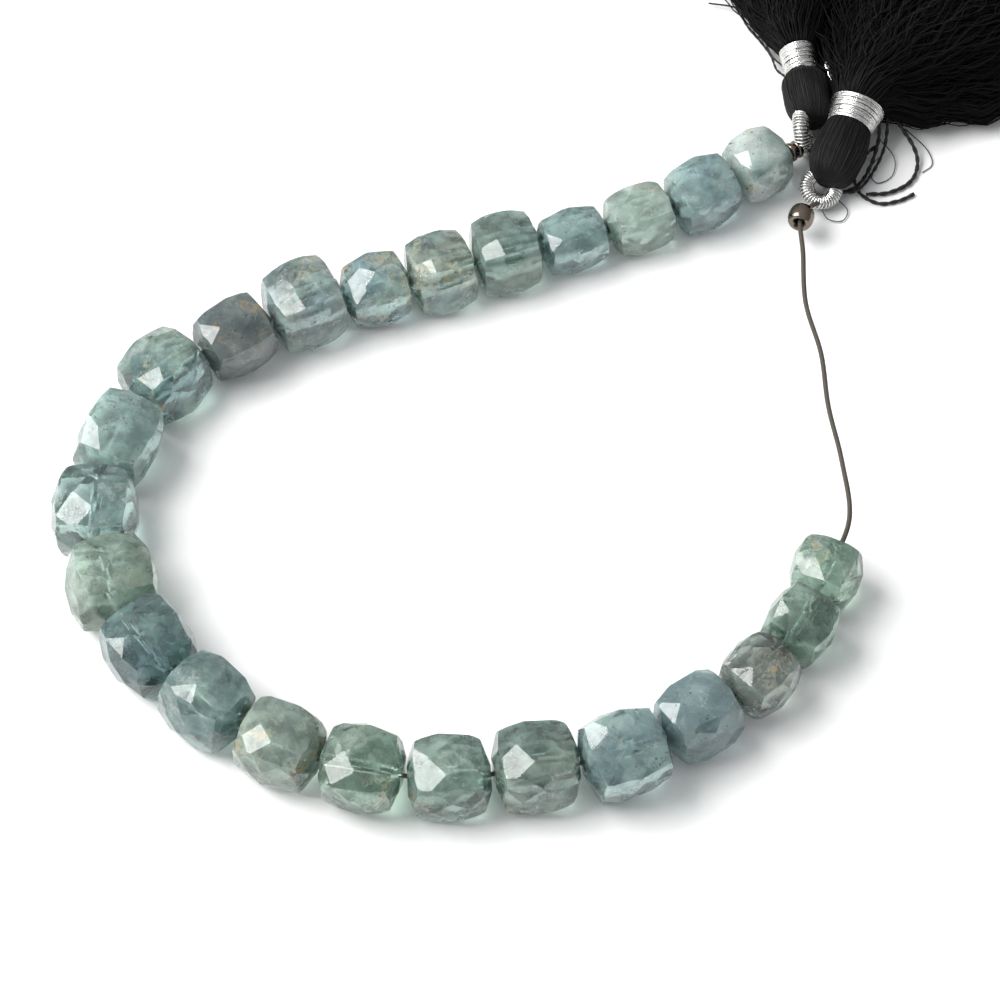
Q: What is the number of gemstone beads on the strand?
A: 24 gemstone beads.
